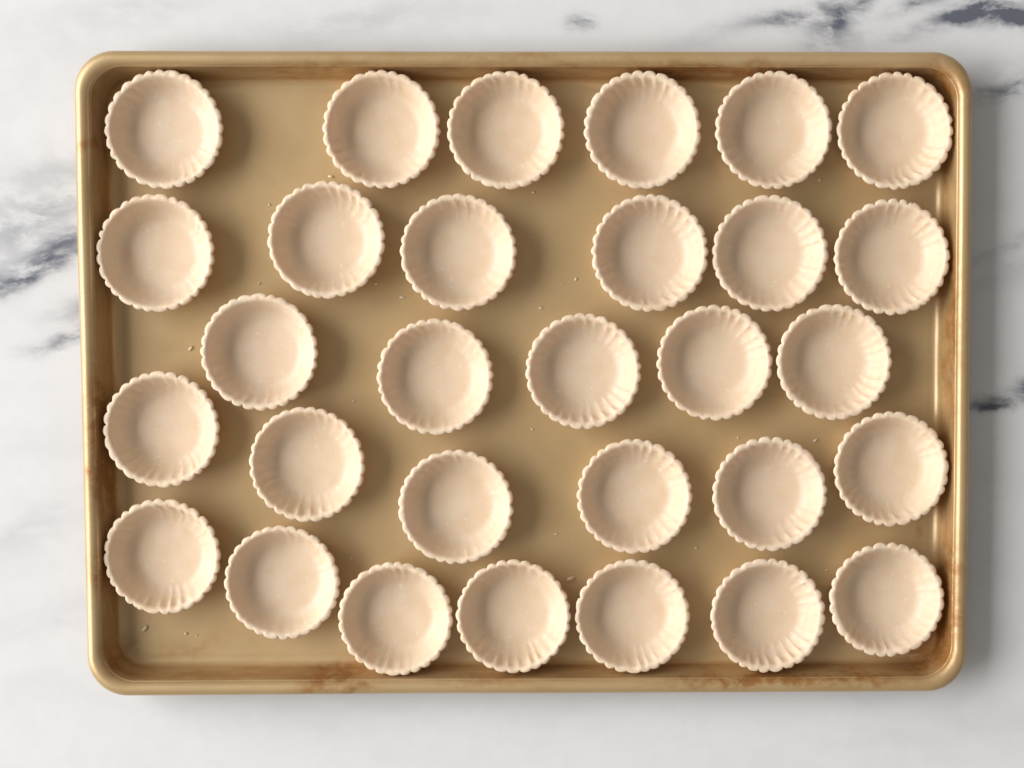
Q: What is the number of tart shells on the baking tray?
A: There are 30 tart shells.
